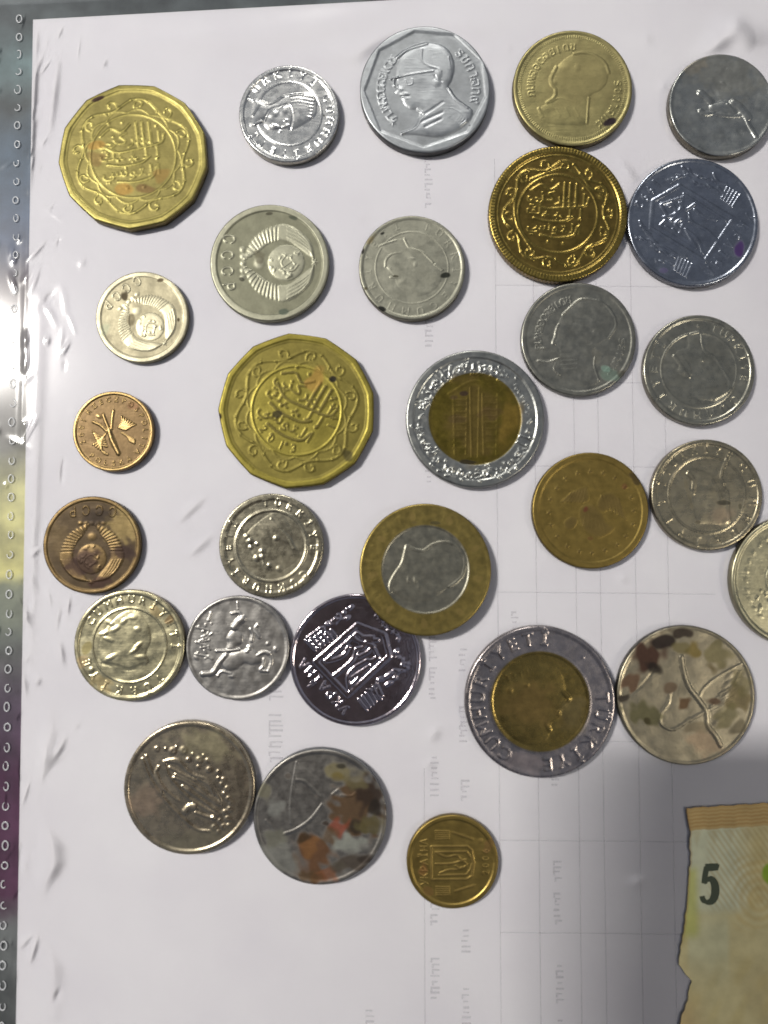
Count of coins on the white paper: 29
